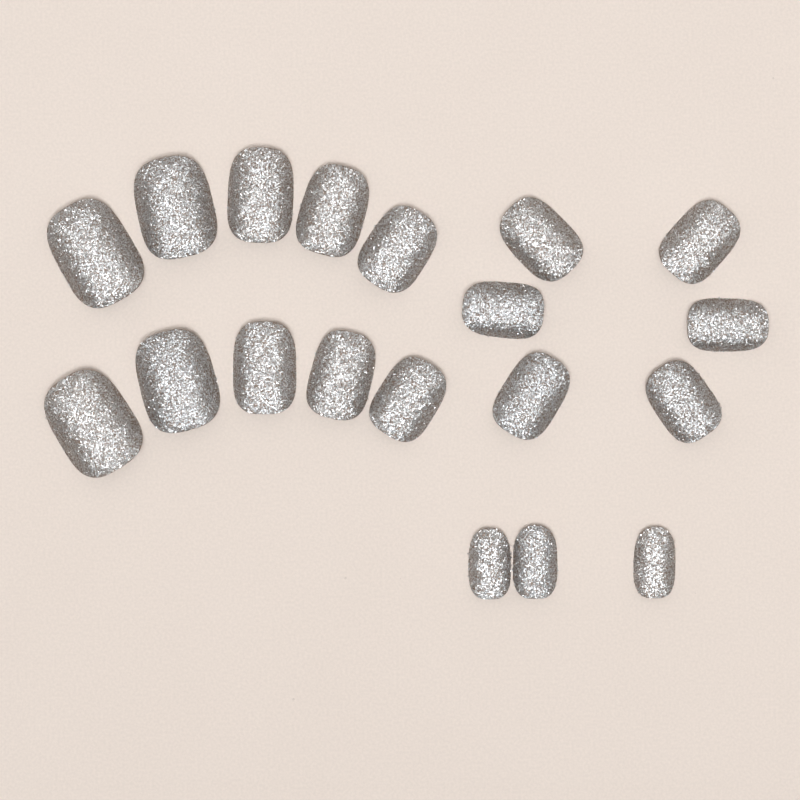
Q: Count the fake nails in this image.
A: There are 19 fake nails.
